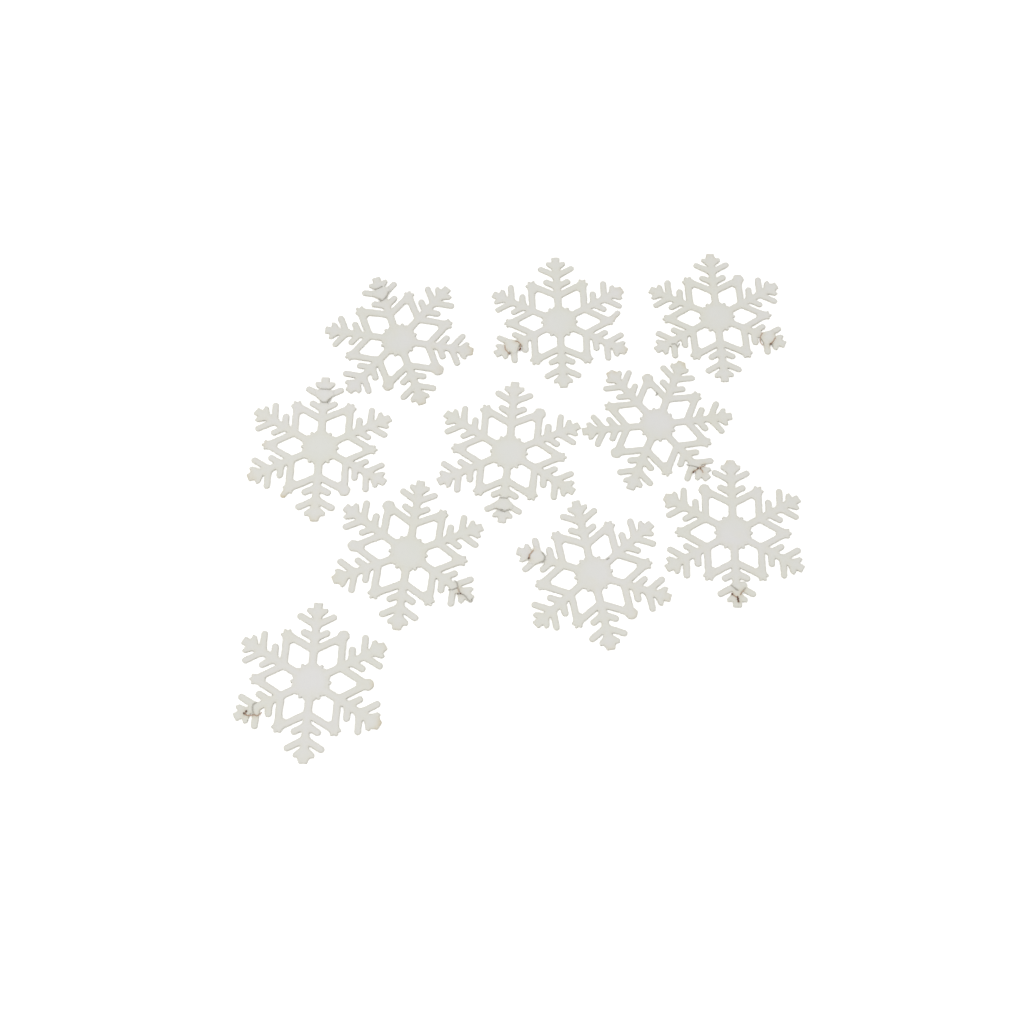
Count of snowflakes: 10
